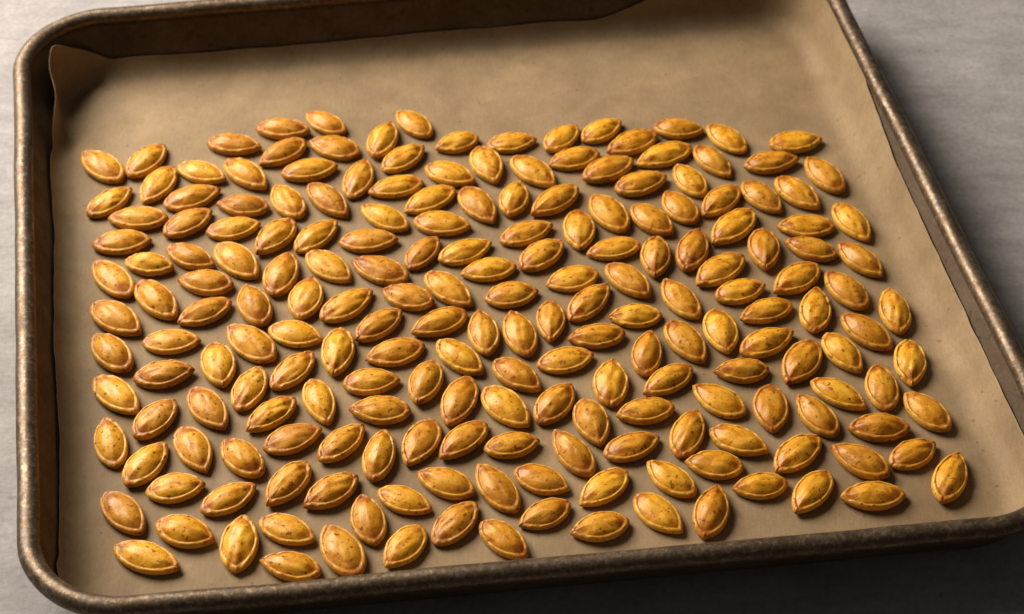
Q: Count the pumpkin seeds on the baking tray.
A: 200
